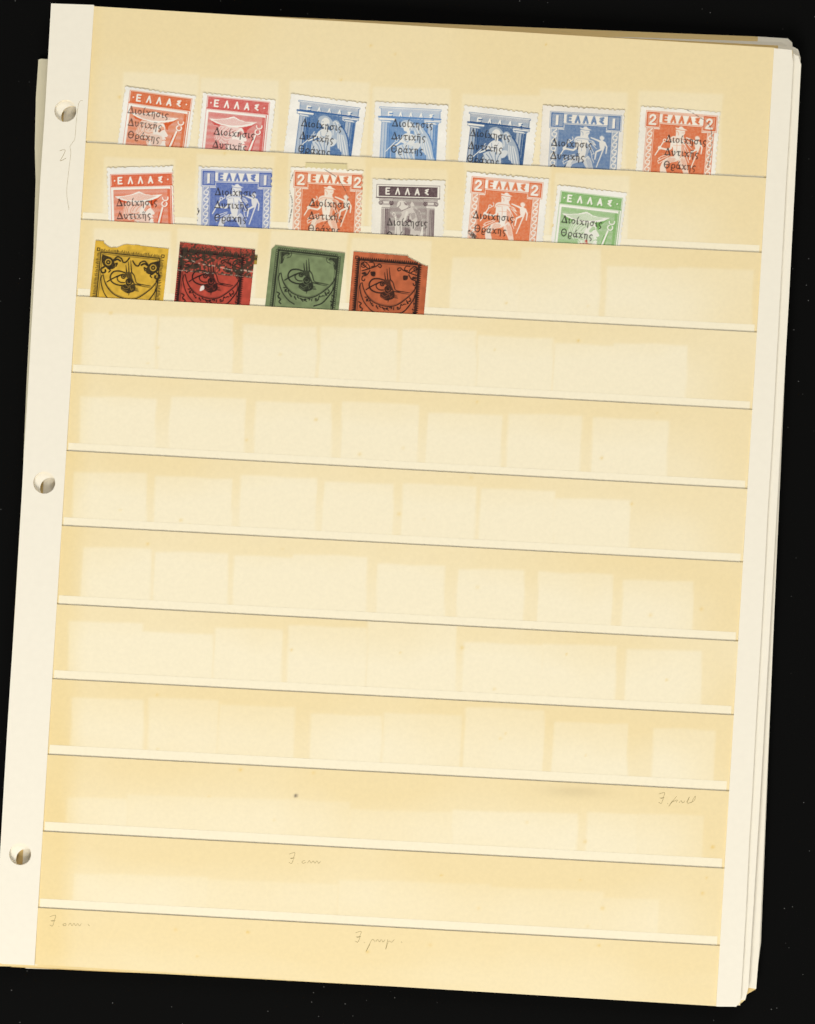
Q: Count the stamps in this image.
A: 17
